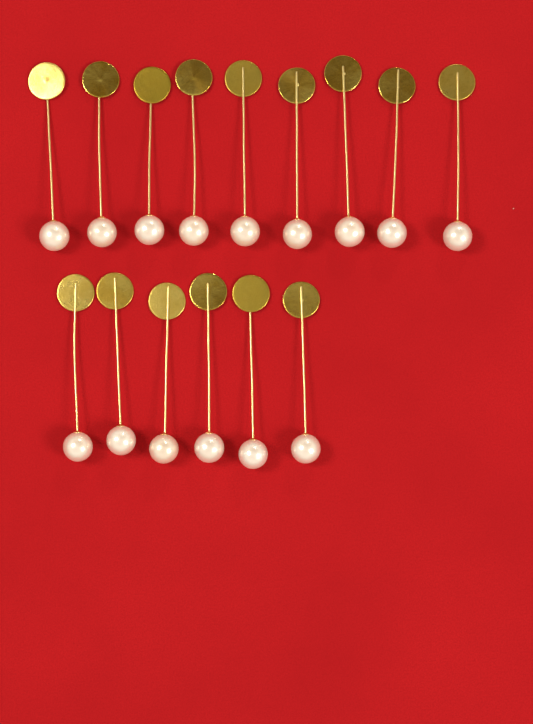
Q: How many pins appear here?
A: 15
